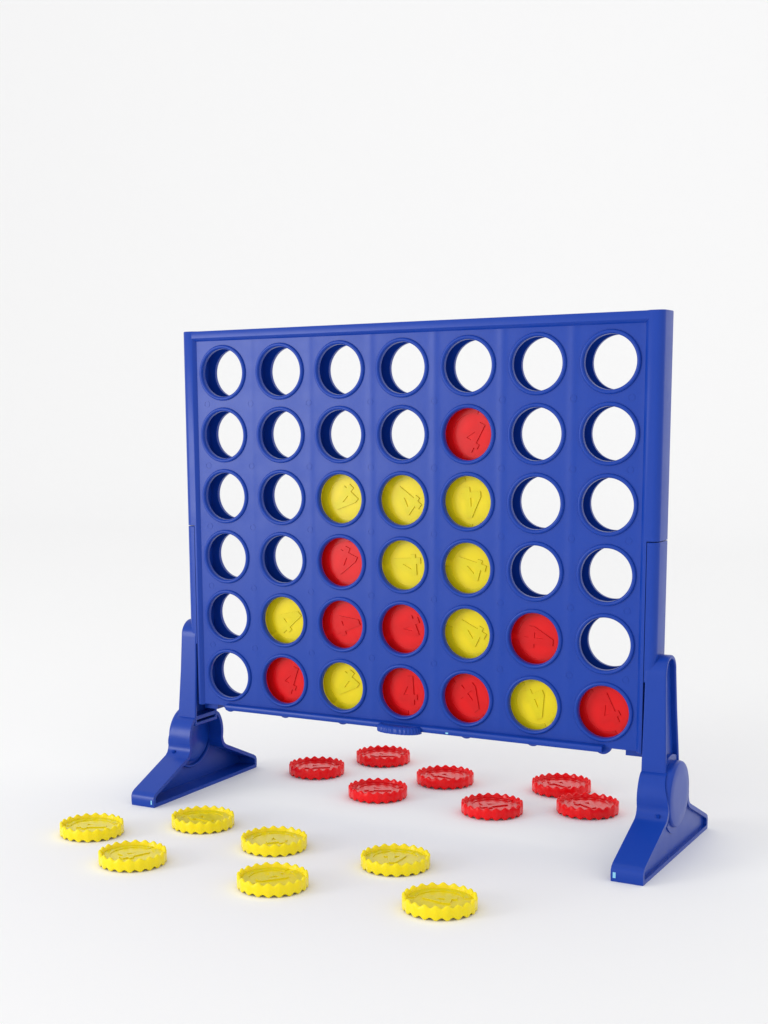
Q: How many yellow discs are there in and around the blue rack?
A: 16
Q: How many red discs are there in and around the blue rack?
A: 16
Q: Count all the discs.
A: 32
